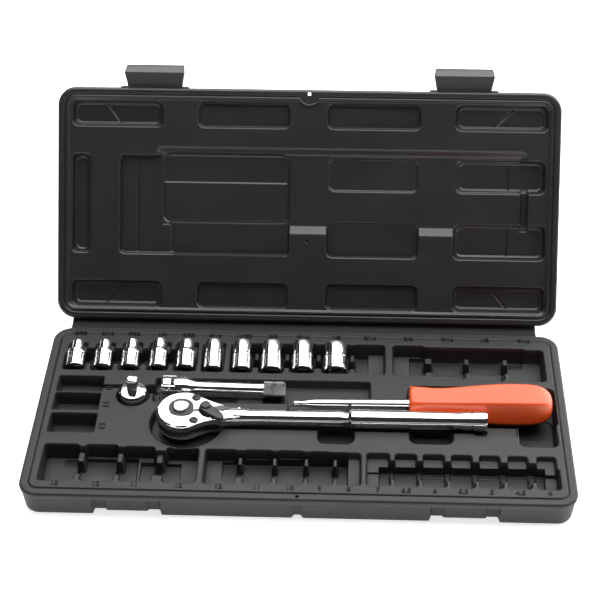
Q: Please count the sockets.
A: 10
